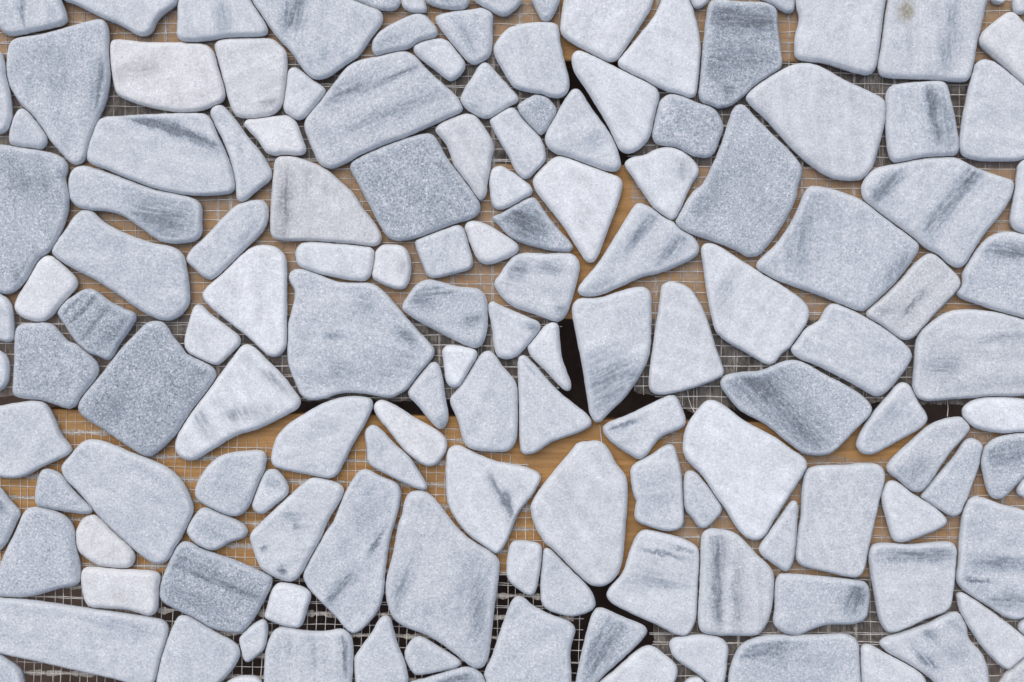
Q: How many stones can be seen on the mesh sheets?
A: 148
